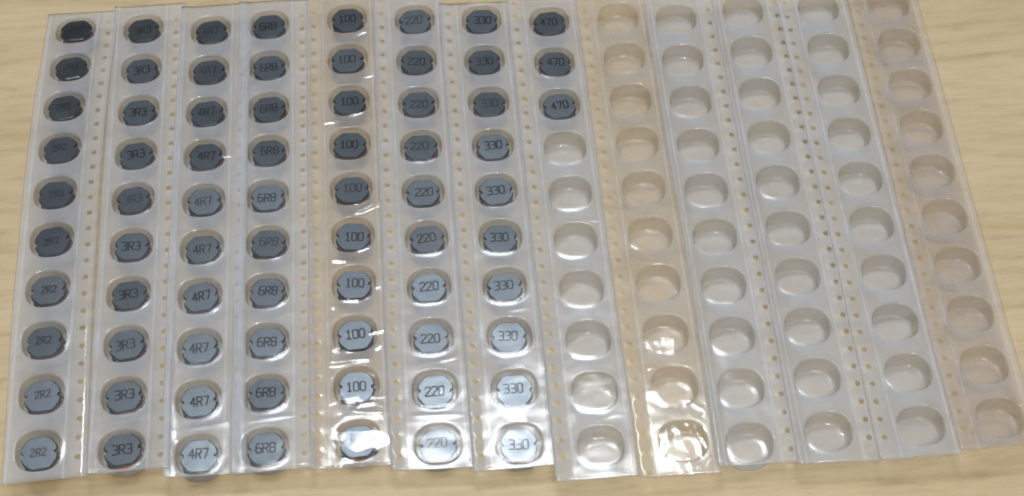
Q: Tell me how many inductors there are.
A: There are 73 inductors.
